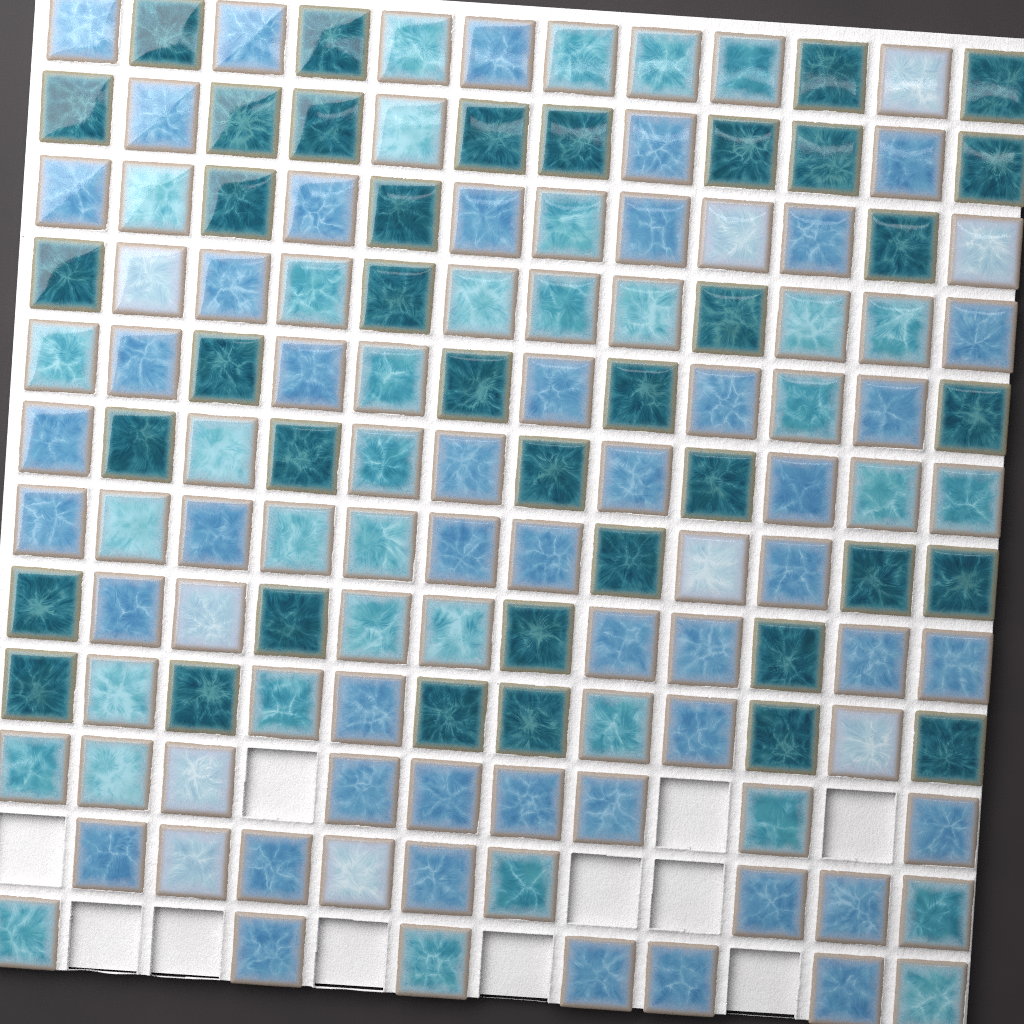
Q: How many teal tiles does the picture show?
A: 39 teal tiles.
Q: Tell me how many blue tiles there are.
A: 48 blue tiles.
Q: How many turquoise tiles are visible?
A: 36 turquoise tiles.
